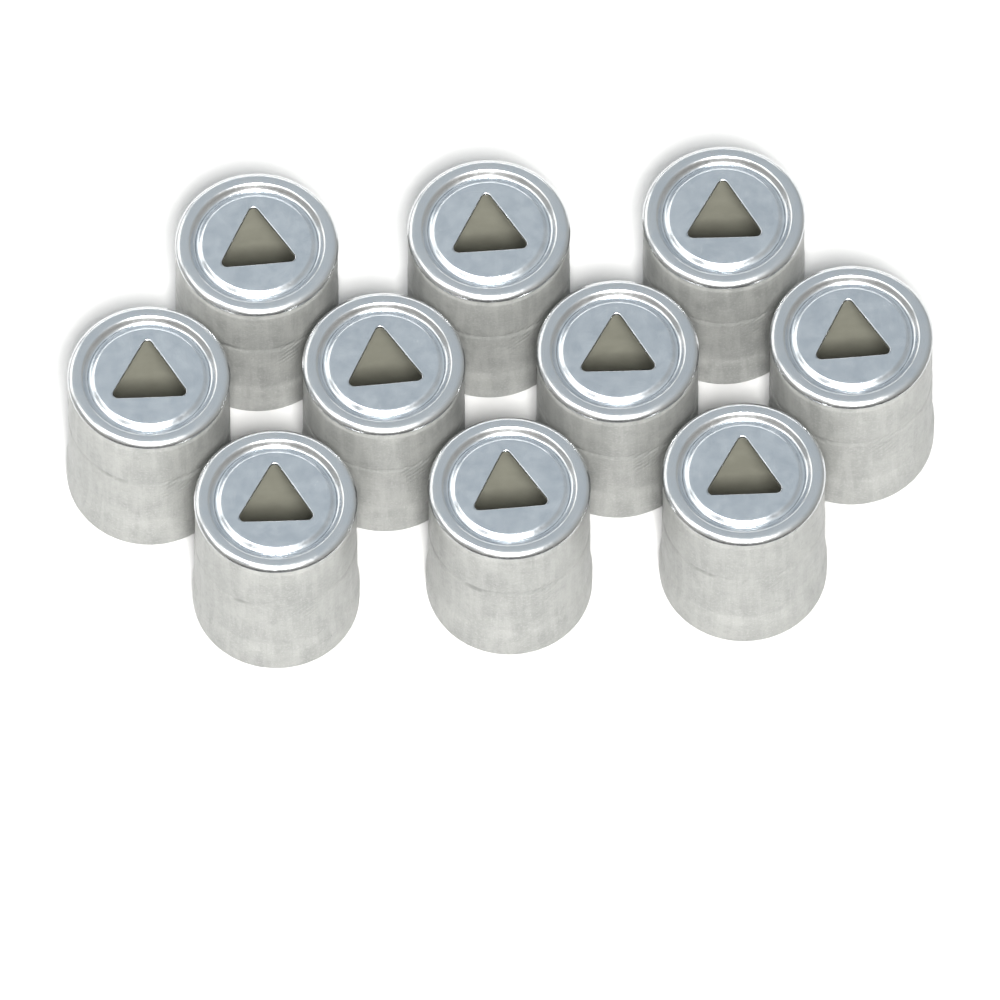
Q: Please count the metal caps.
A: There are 10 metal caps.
